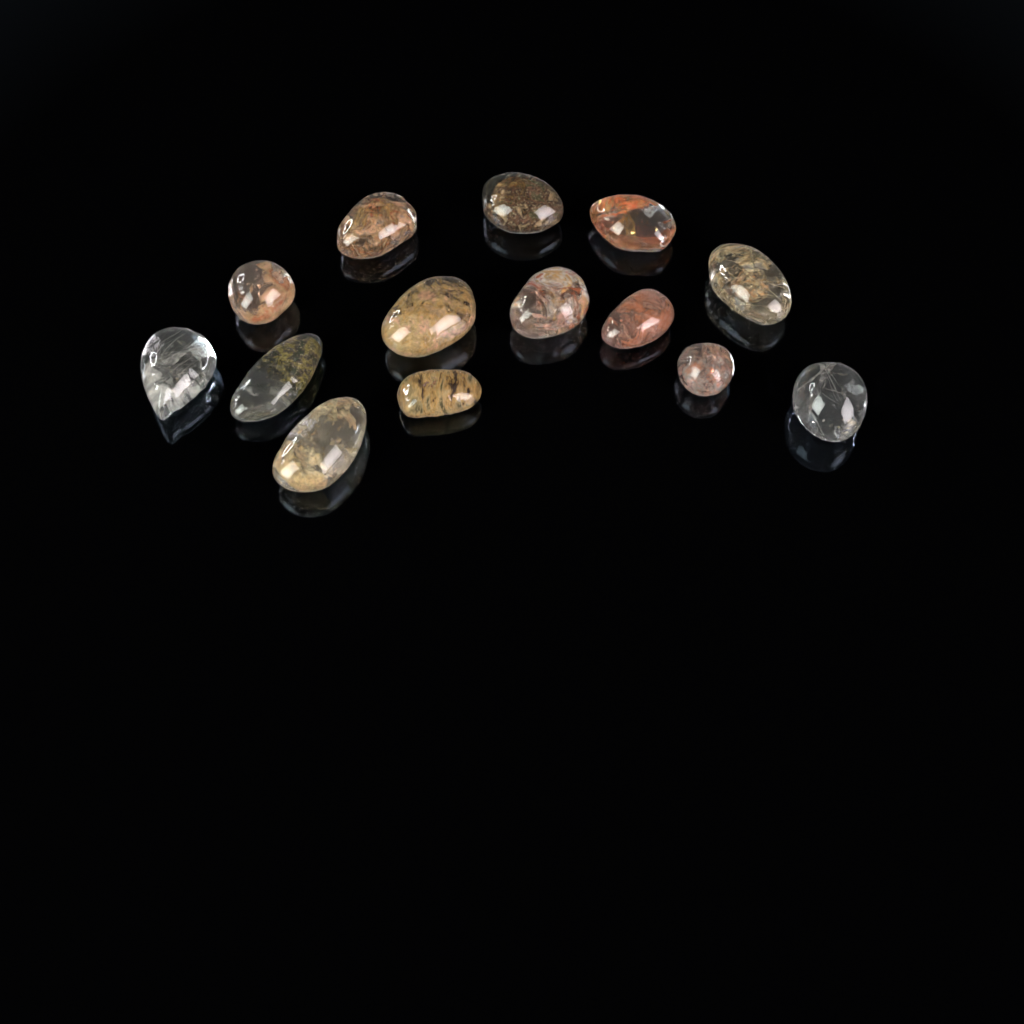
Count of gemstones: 14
